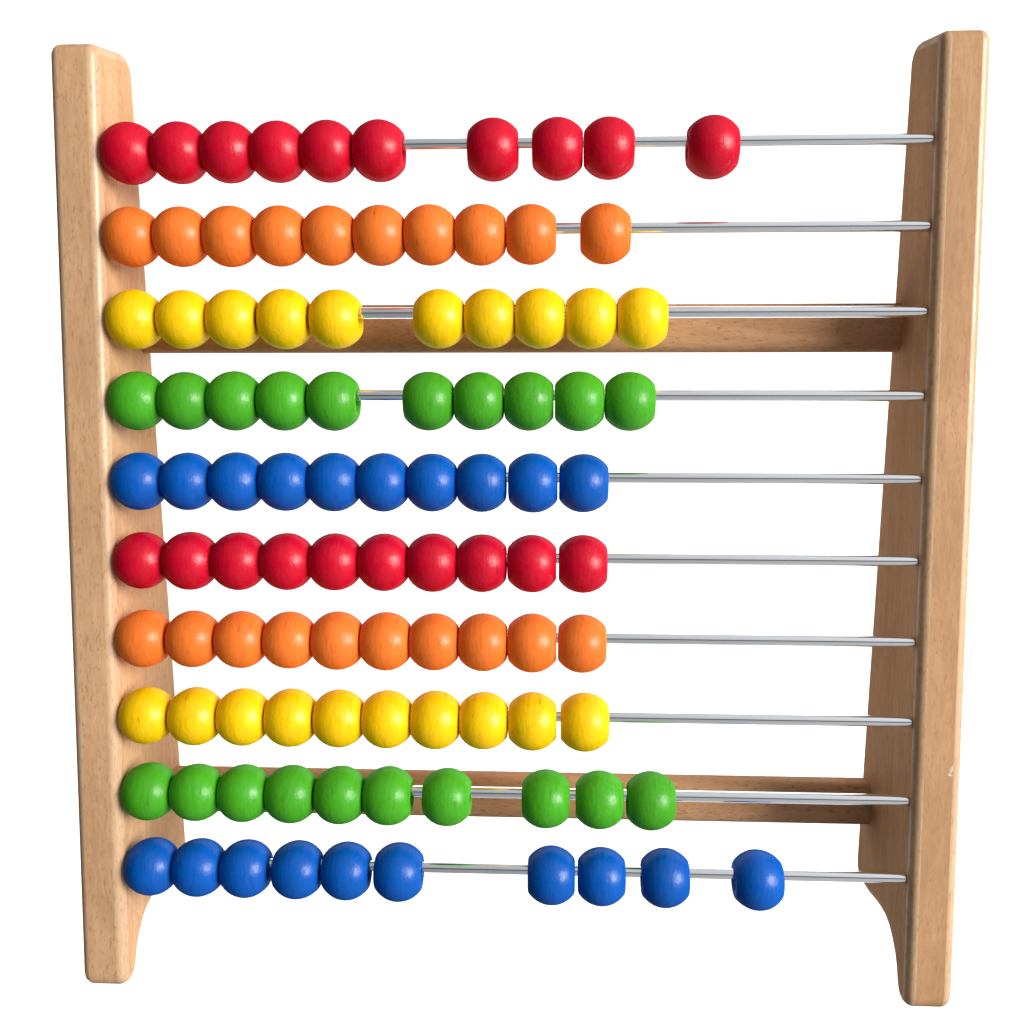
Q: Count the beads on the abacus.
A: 100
